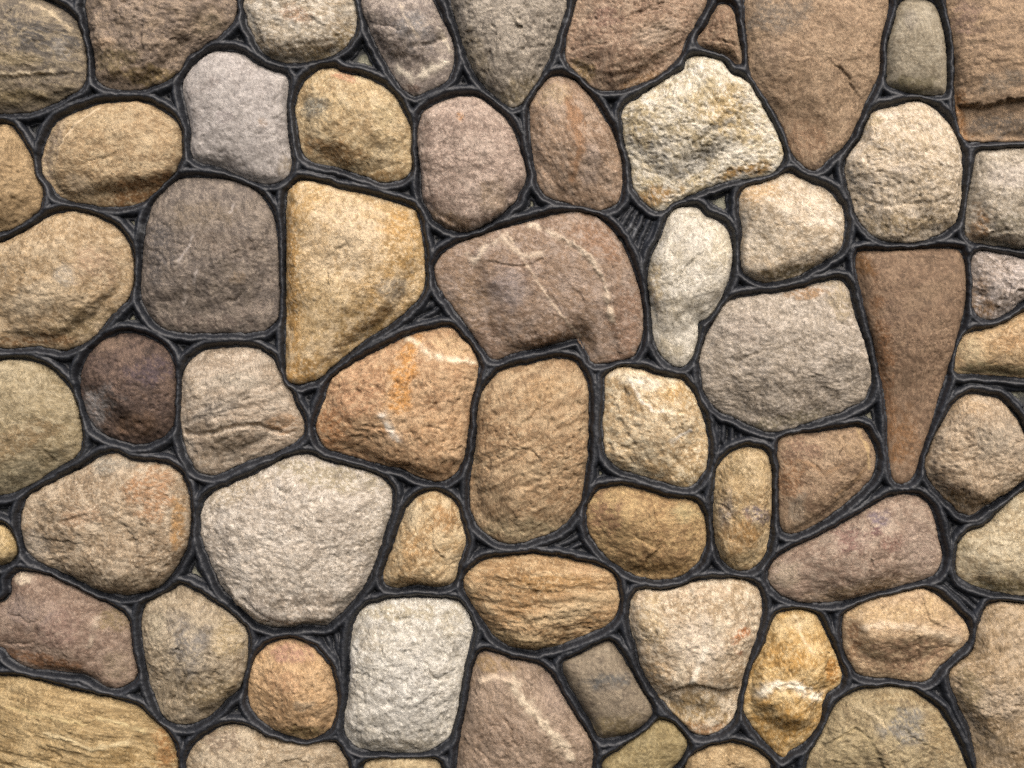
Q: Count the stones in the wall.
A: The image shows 62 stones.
